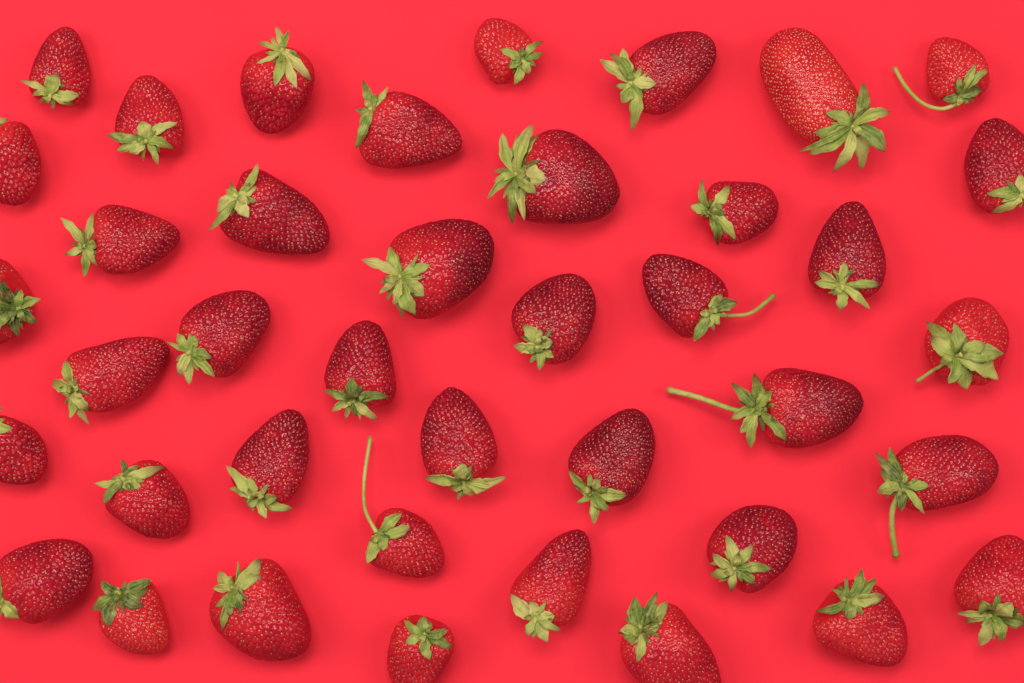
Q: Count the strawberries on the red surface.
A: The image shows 40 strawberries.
